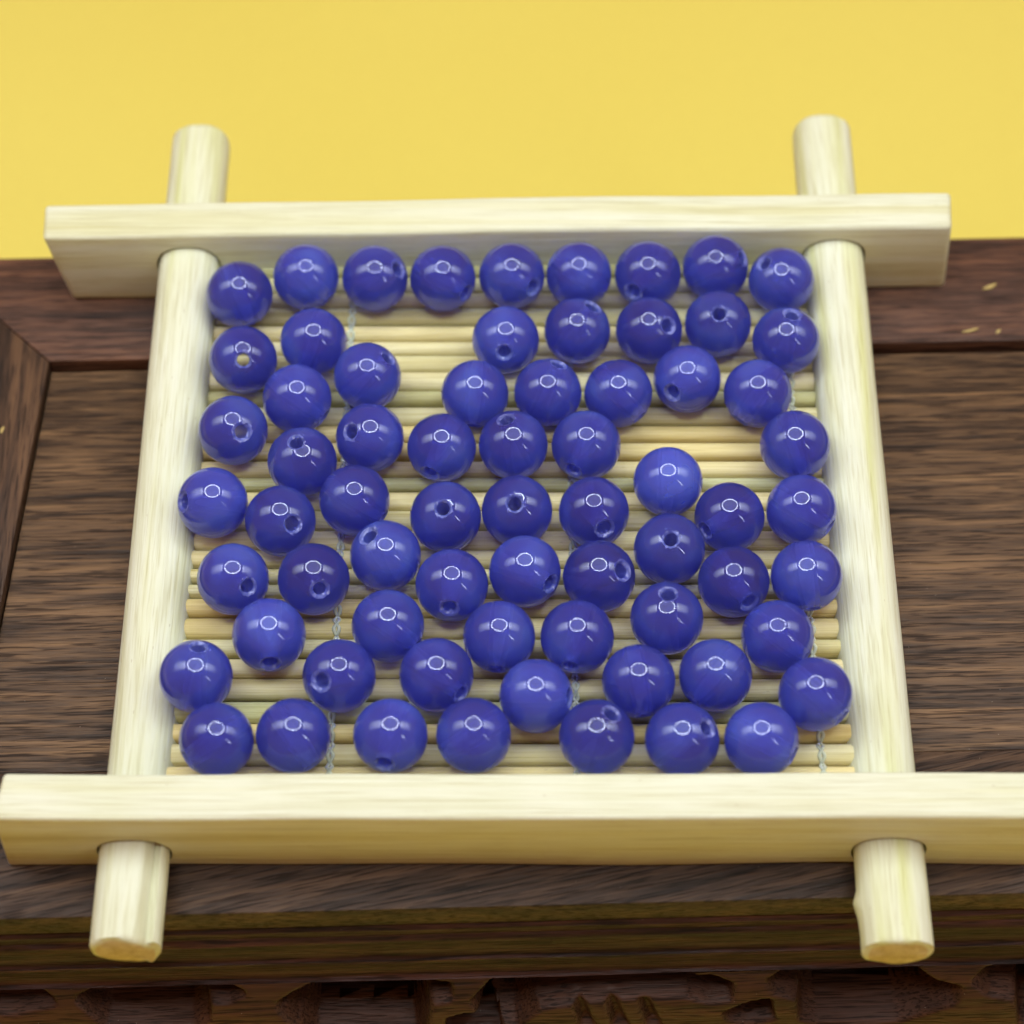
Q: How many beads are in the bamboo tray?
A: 68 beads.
